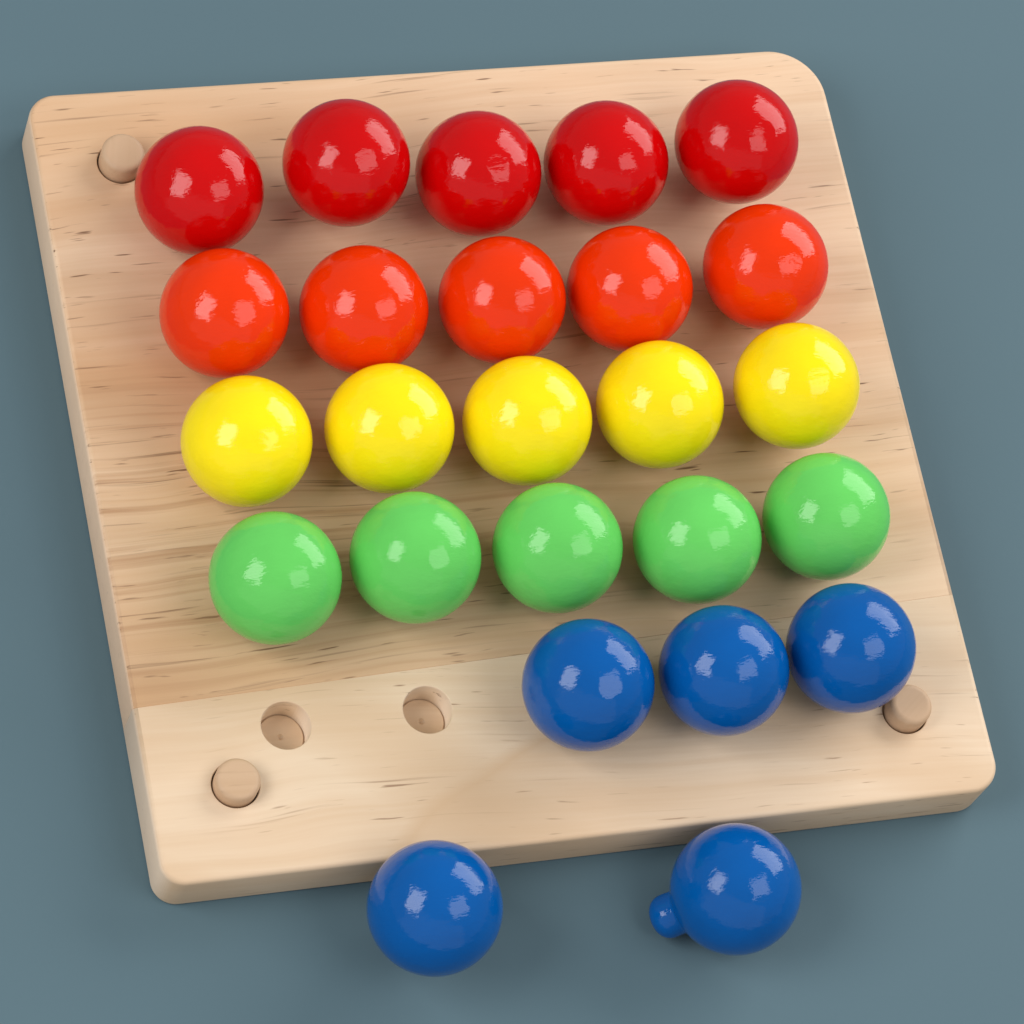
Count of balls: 25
